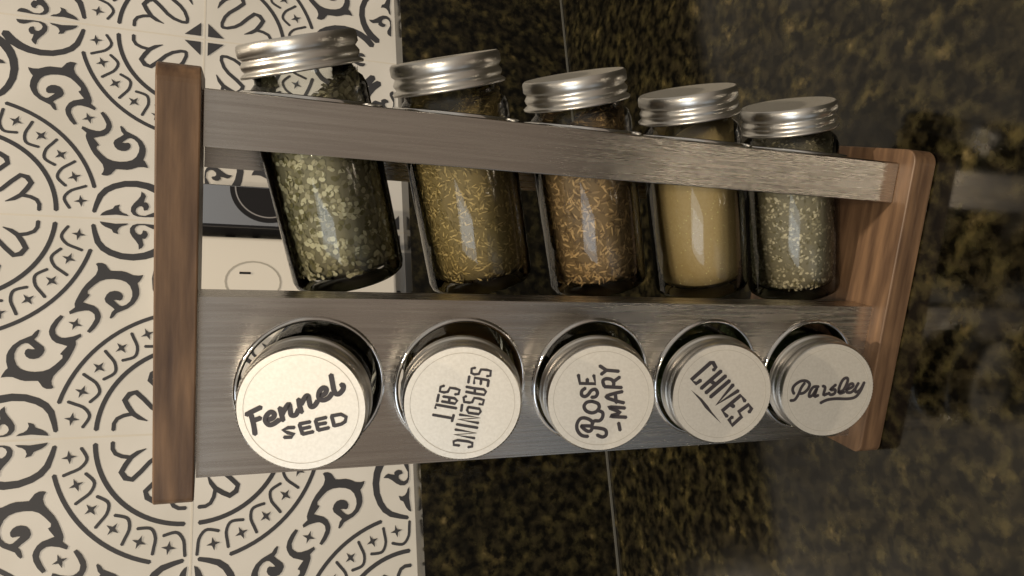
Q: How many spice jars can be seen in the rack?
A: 10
